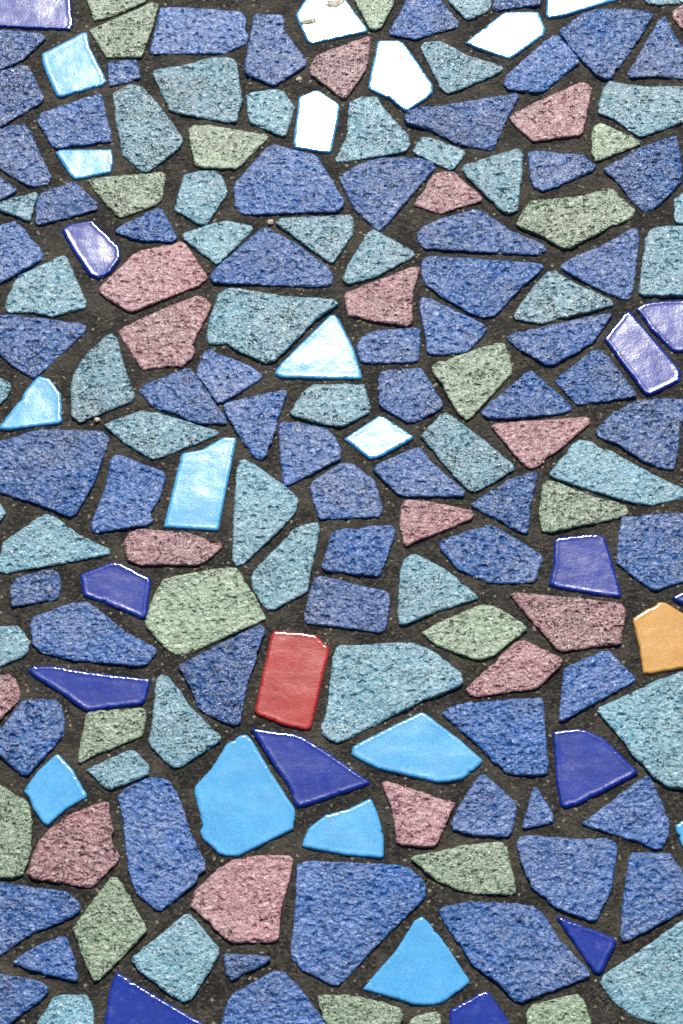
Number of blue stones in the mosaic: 65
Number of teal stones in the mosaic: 39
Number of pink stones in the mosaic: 16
